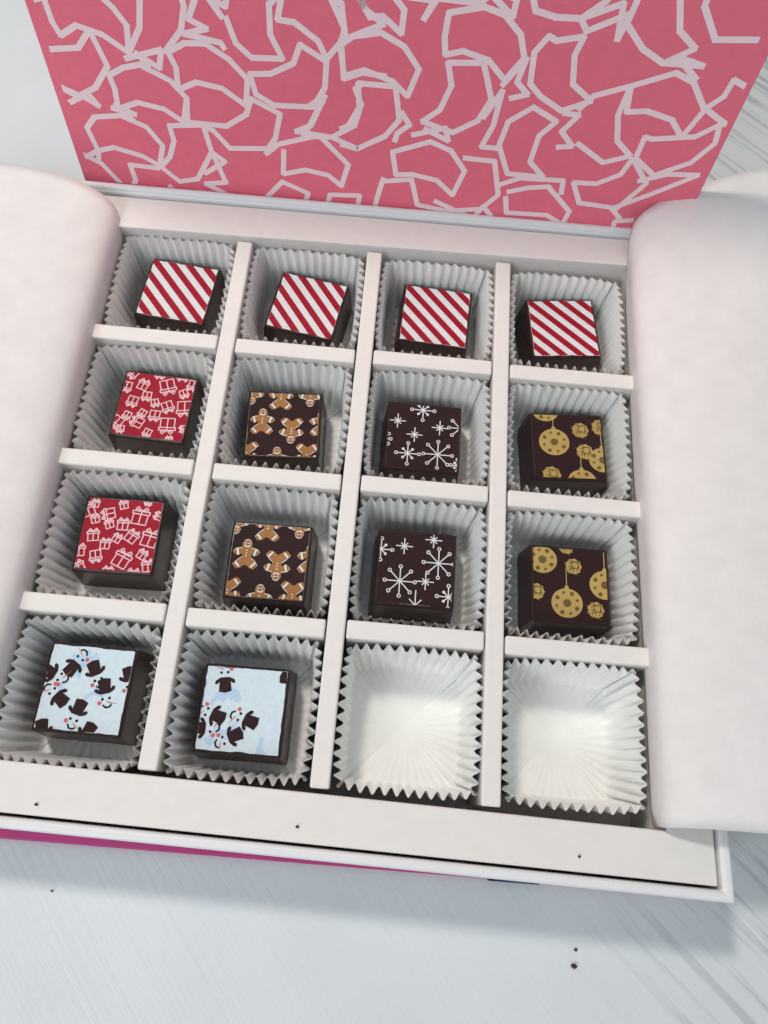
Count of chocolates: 14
